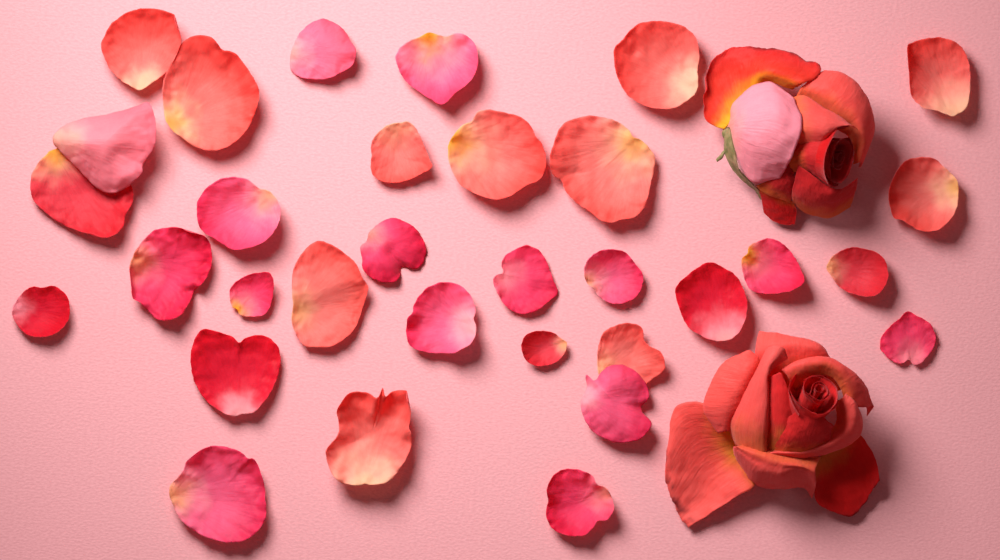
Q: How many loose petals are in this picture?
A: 32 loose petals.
